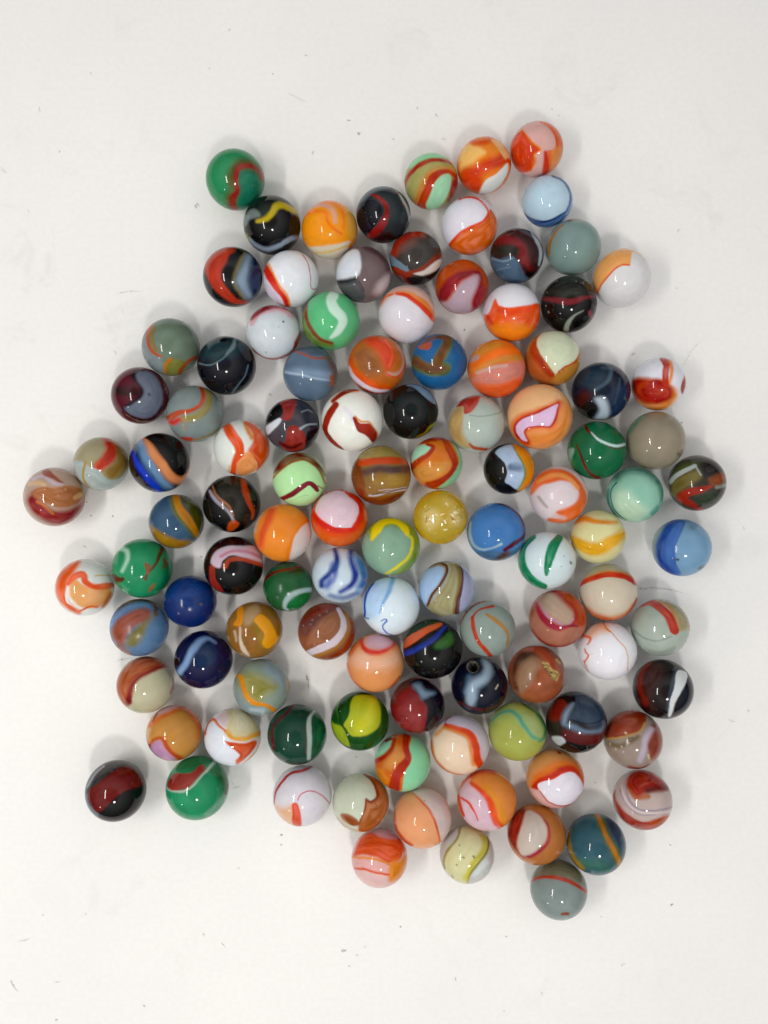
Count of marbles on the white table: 108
